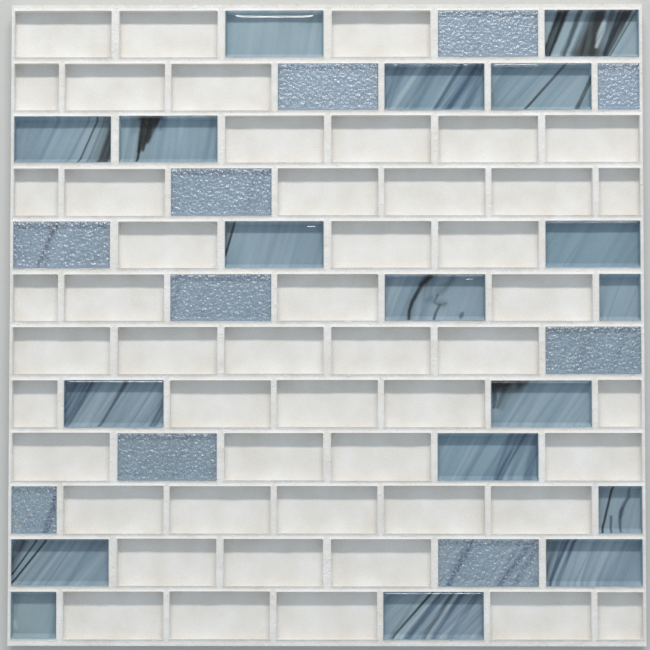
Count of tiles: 28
